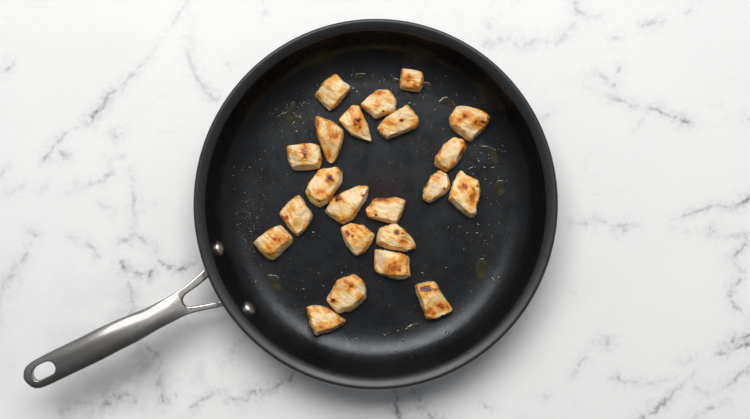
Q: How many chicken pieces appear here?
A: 22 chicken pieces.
